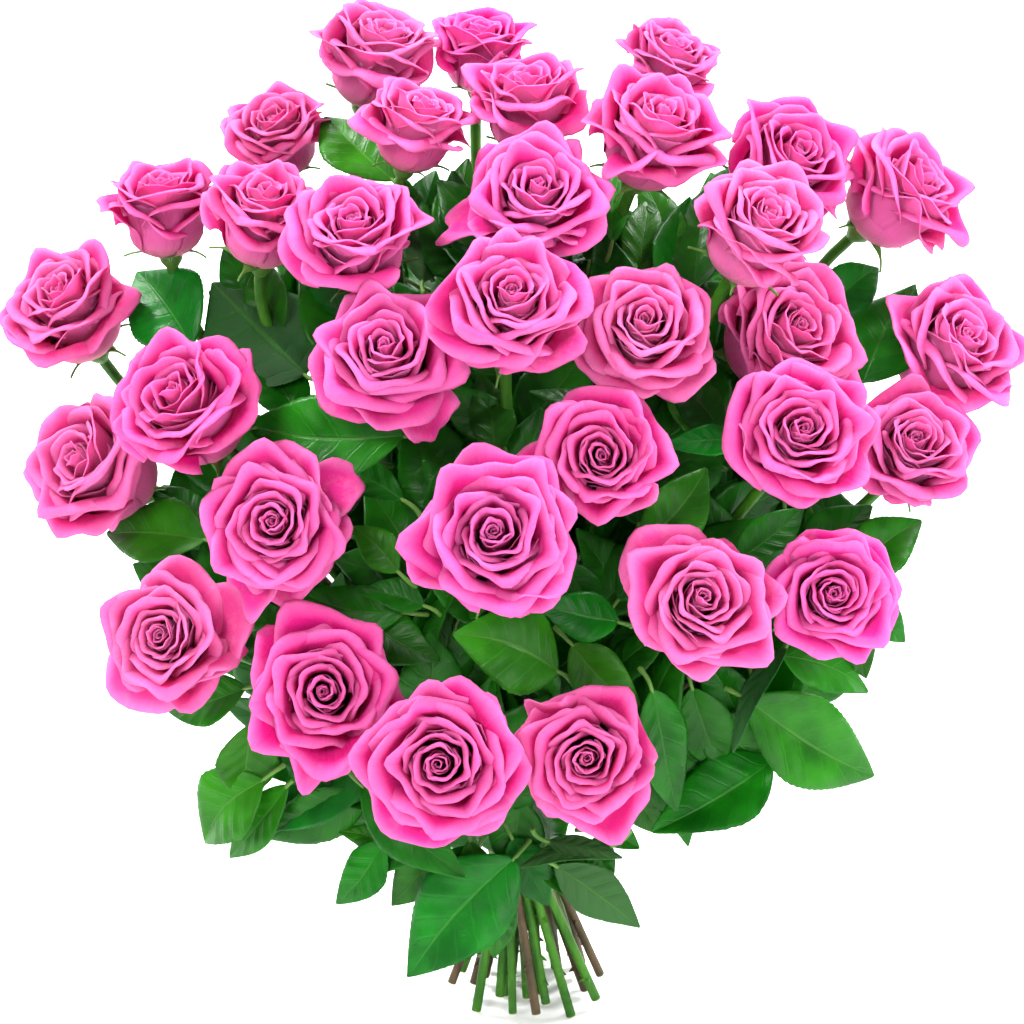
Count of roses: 33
